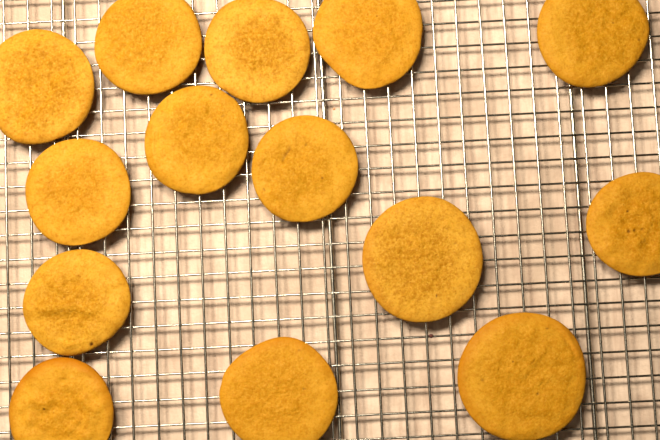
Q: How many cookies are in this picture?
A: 14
